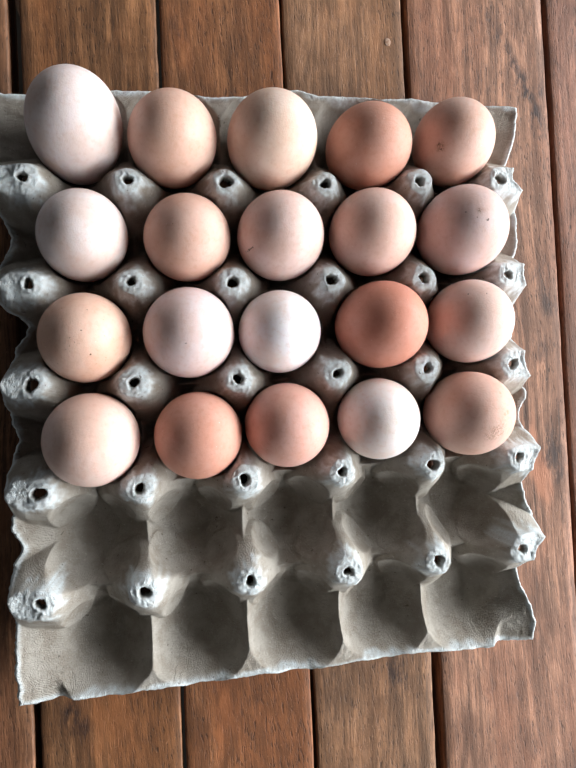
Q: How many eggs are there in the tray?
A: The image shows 20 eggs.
